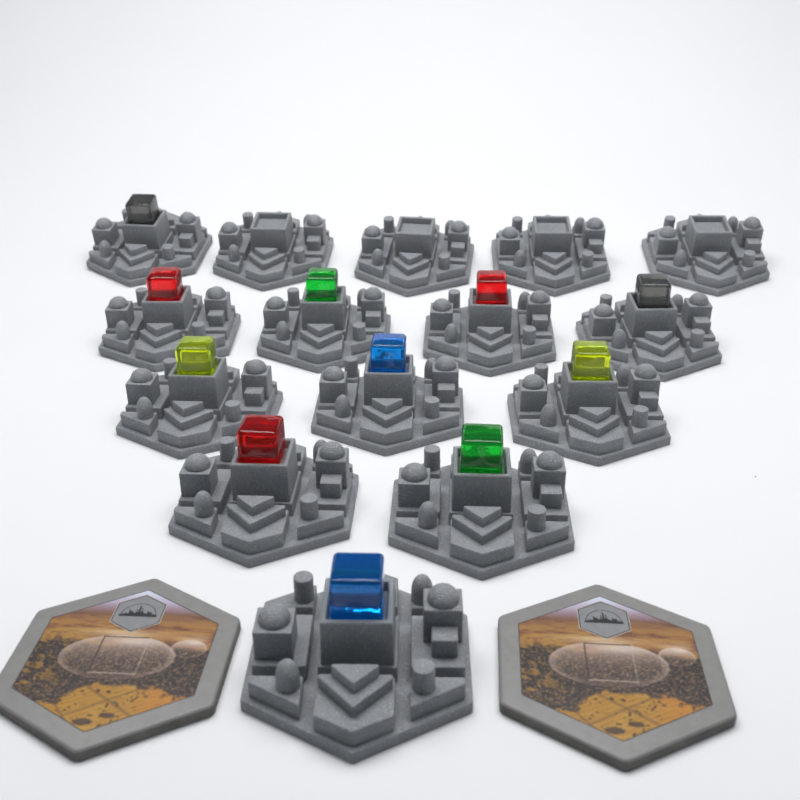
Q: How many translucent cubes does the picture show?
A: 11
